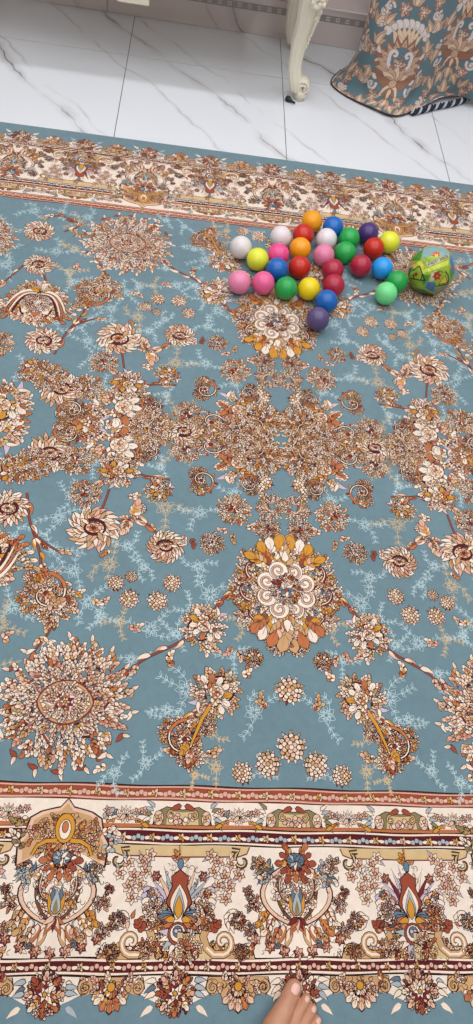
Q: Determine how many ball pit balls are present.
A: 29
